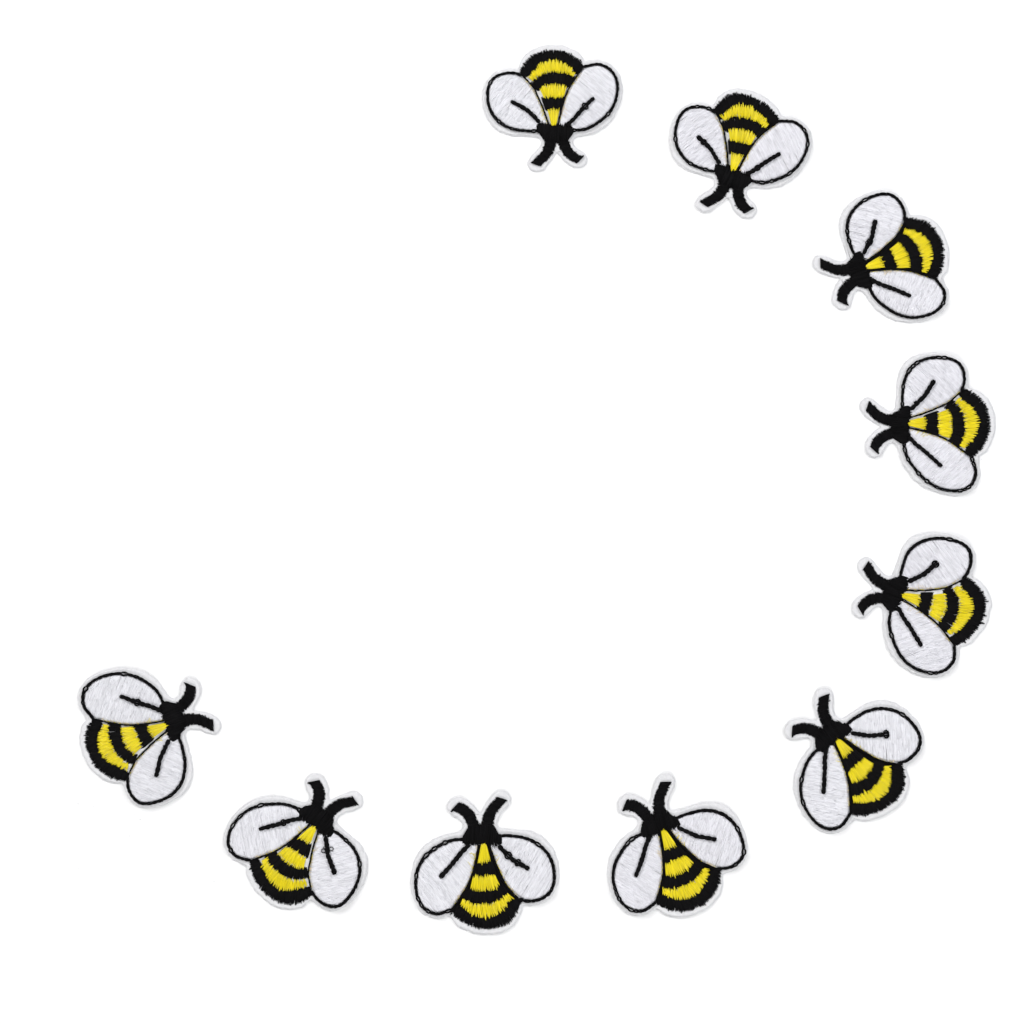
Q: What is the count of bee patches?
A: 10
